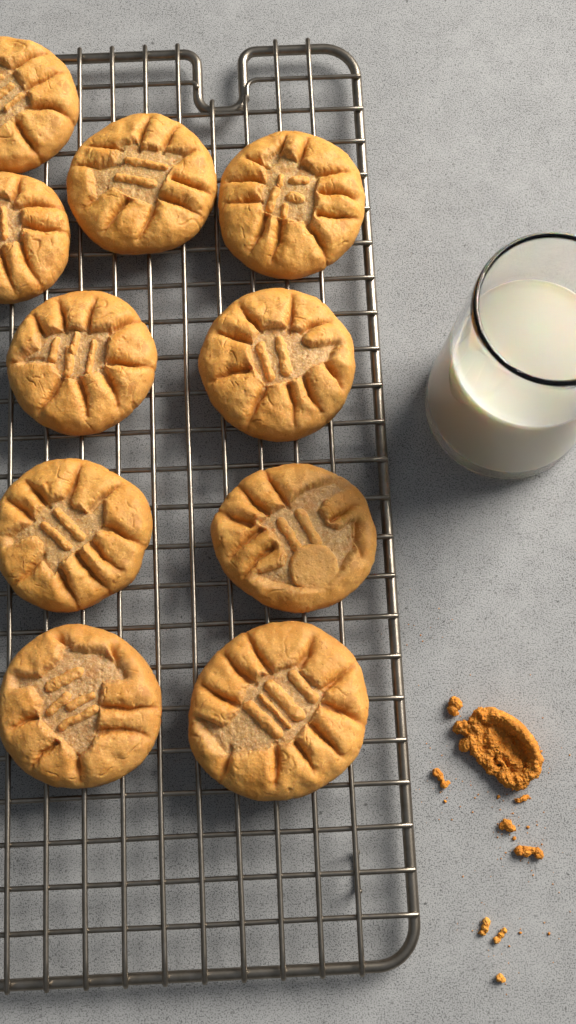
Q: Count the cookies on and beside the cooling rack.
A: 10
